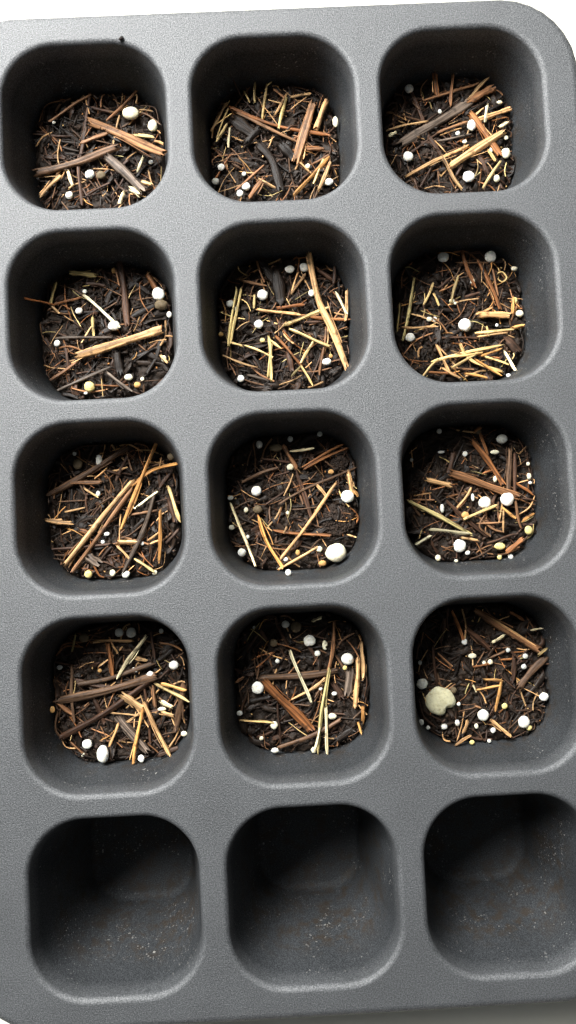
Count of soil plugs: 12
